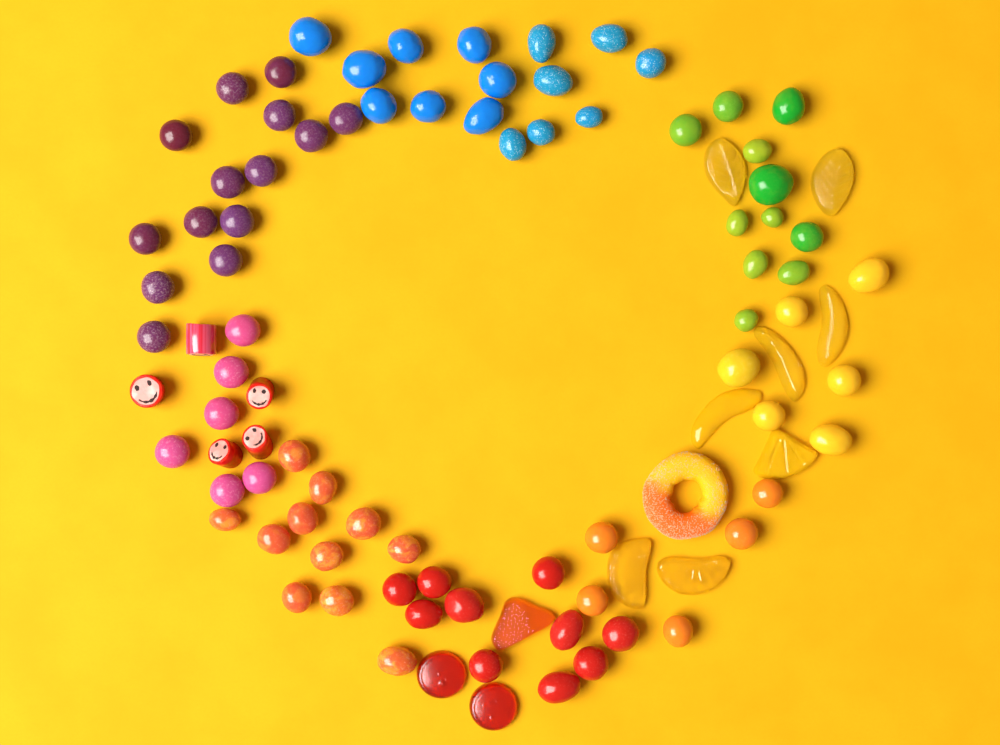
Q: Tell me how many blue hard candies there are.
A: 15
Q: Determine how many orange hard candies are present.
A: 16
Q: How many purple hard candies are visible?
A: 14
